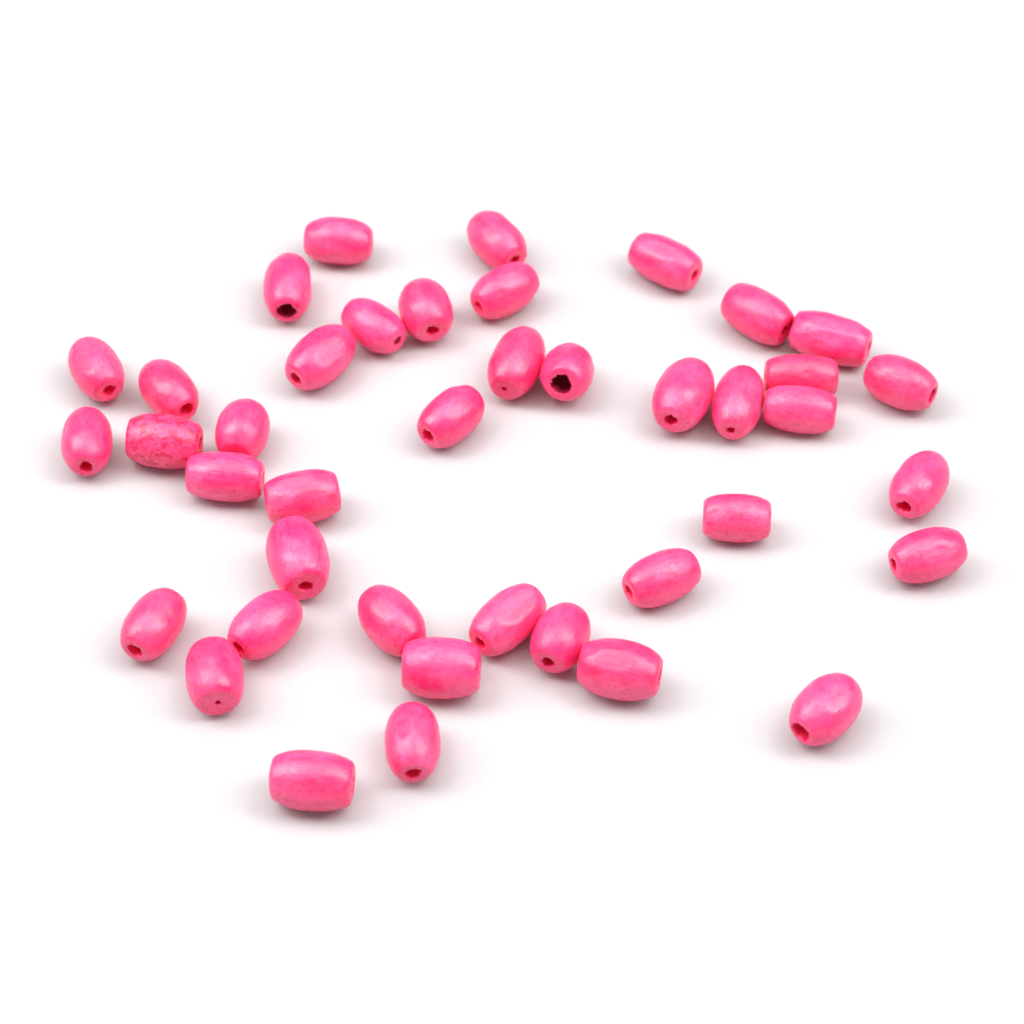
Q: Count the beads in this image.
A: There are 41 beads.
